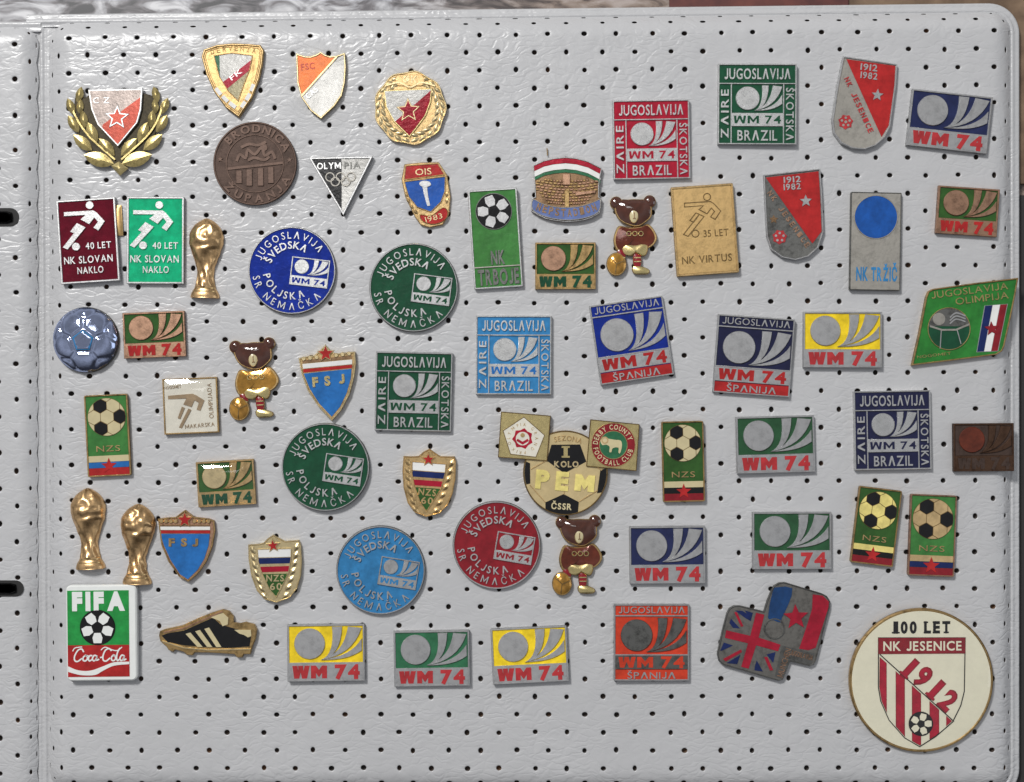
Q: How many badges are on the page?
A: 63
